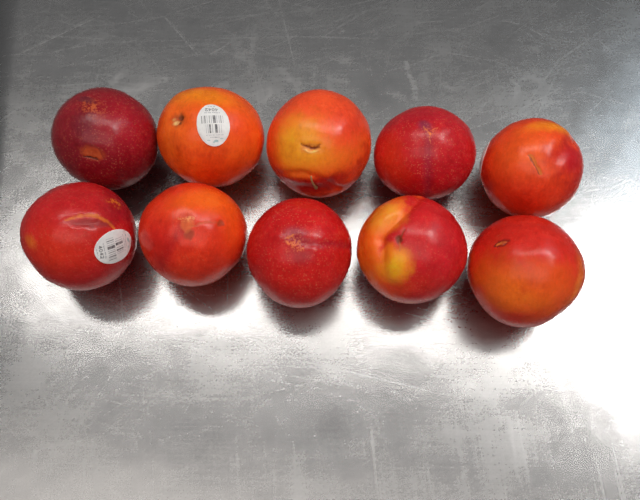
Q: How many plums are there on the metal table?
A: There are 10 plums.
